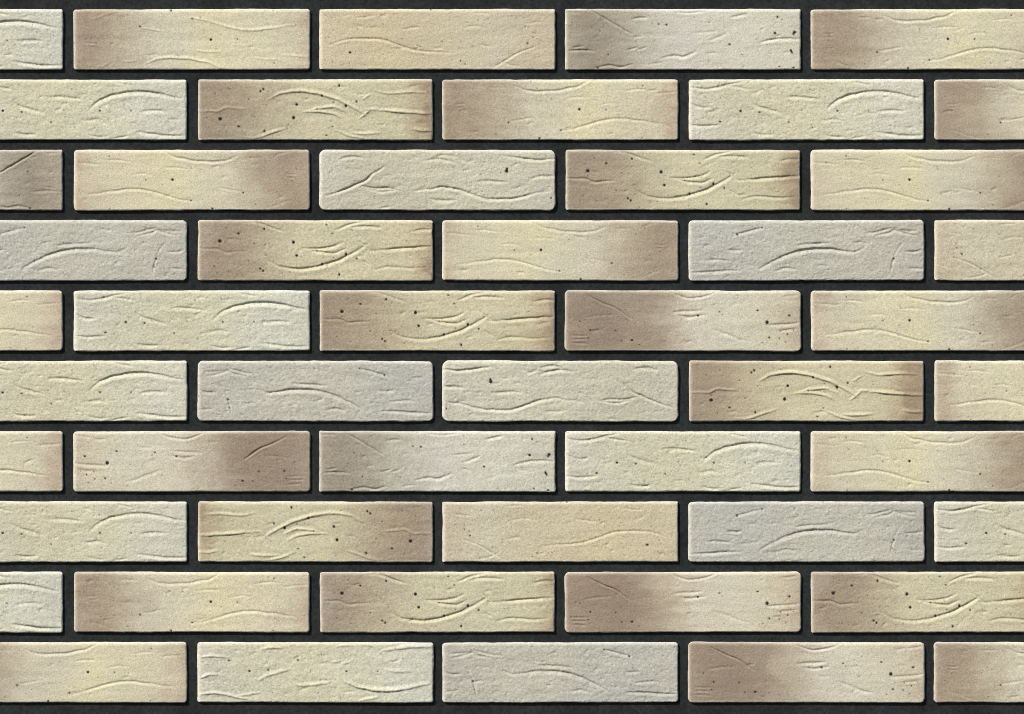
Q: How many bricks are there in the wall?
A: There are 50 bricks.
